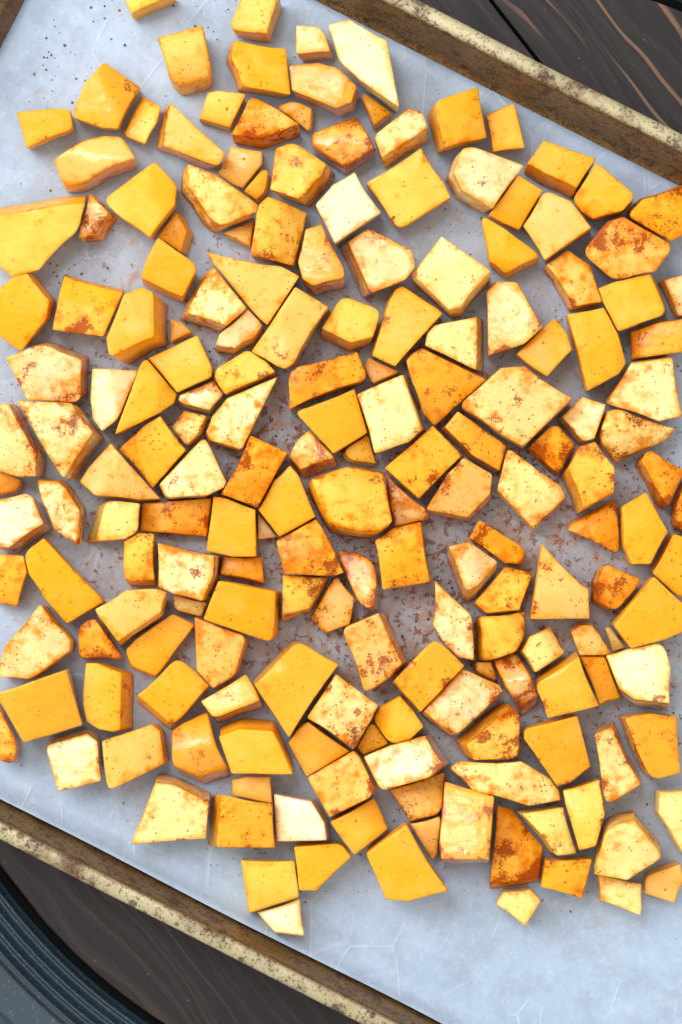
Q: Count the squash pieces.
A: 186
